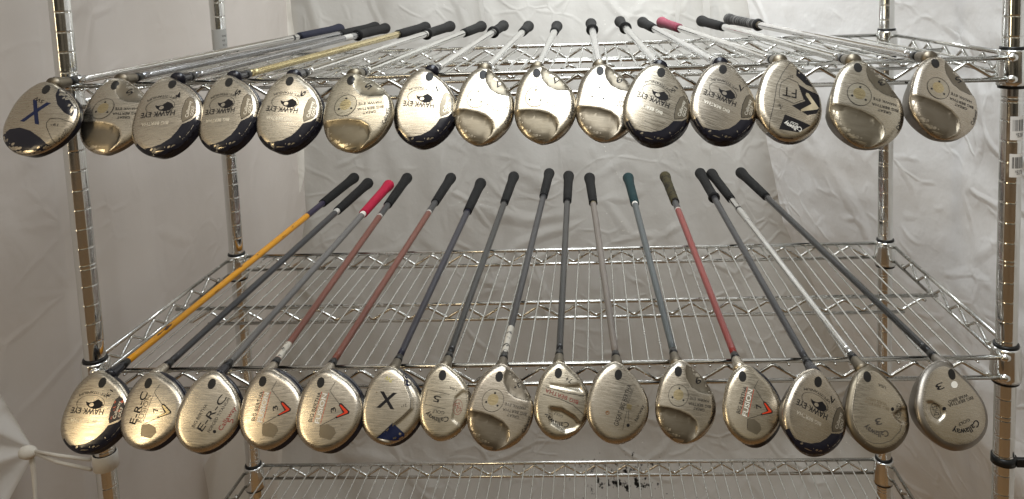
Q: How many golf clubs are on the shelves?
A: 30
